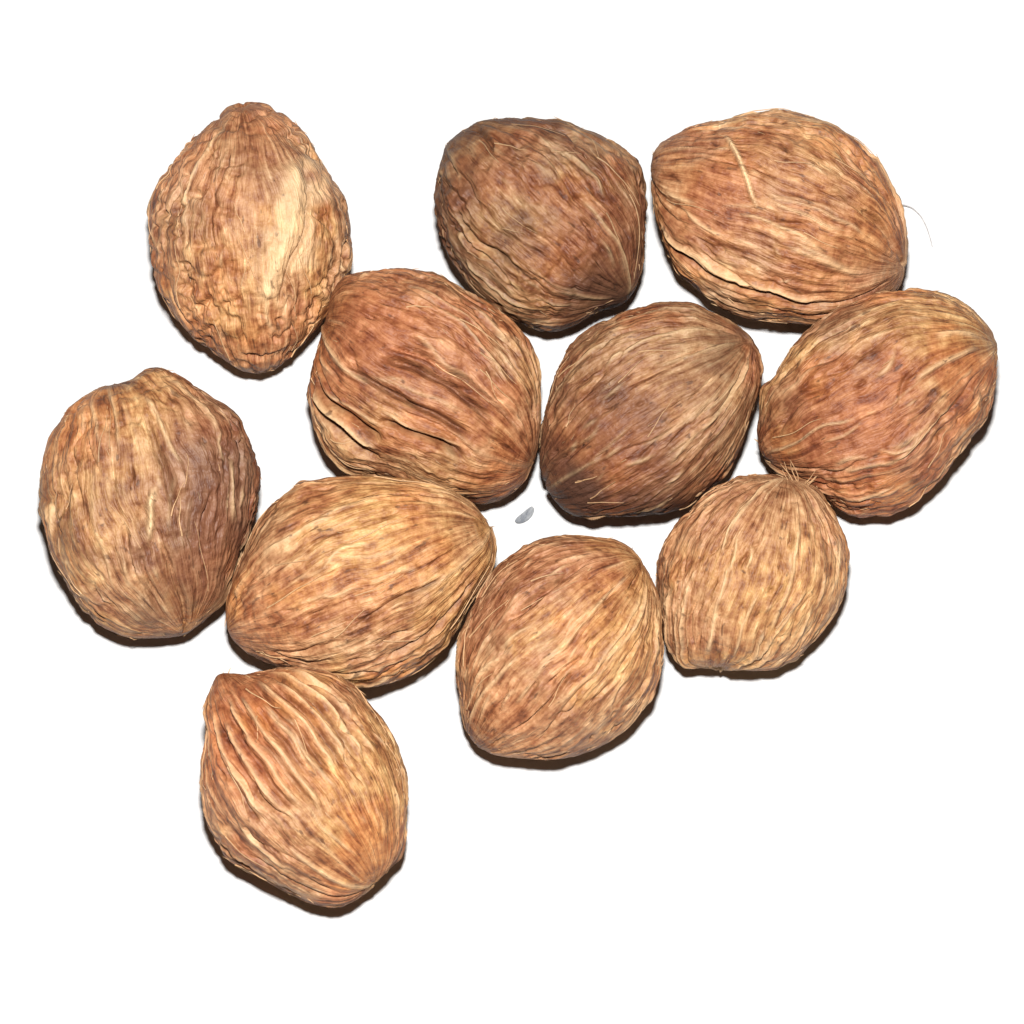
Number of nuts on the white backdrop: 11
